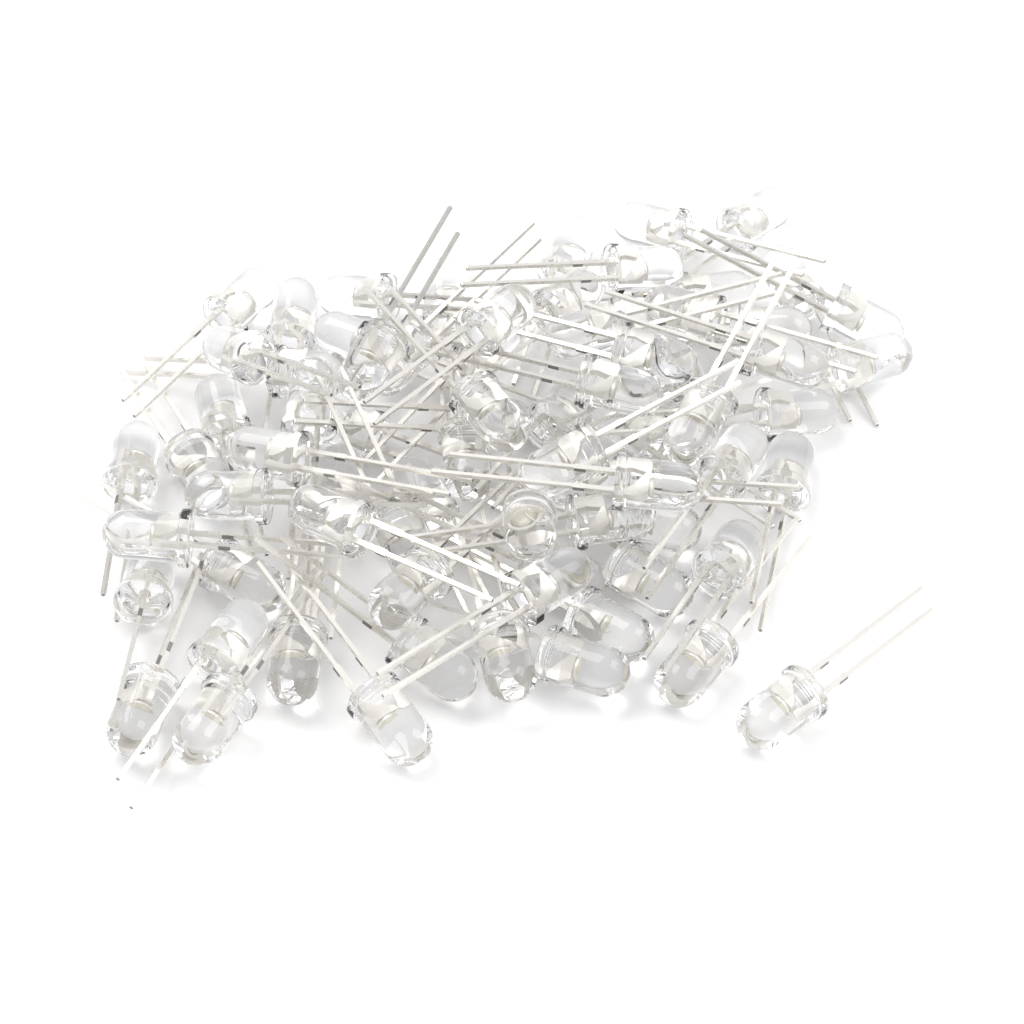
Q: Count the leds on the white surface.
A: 72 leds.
